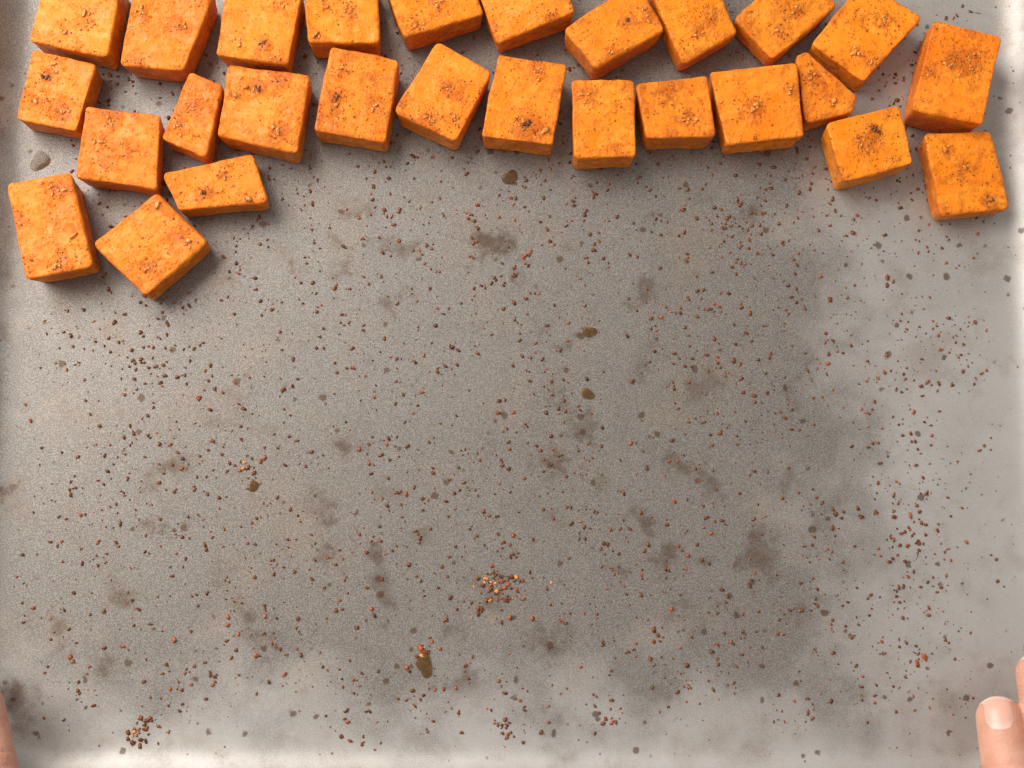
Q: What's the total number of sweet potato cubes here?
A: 27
